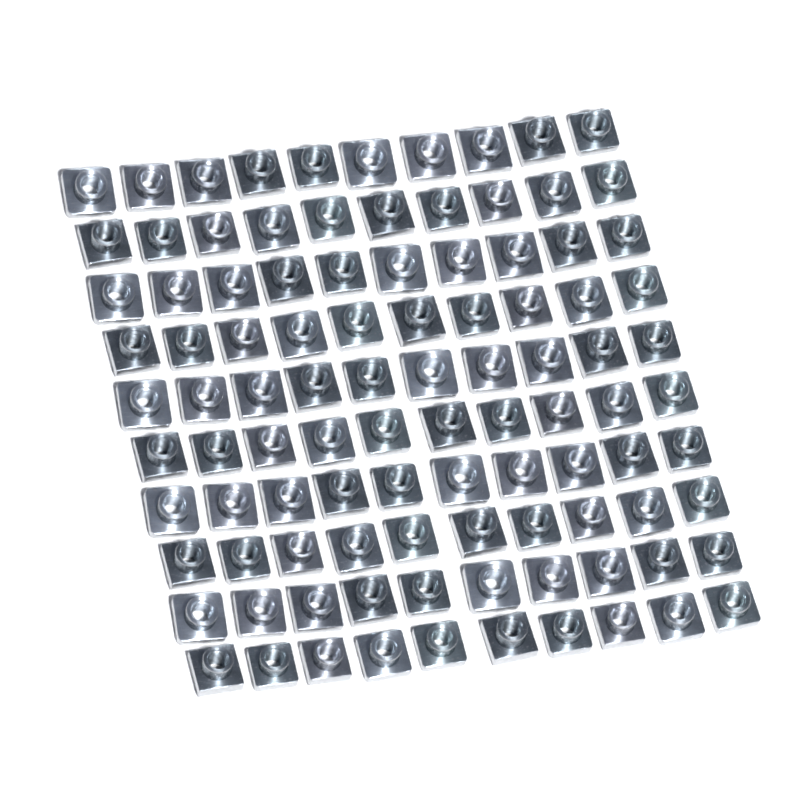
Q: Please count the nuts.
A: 100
